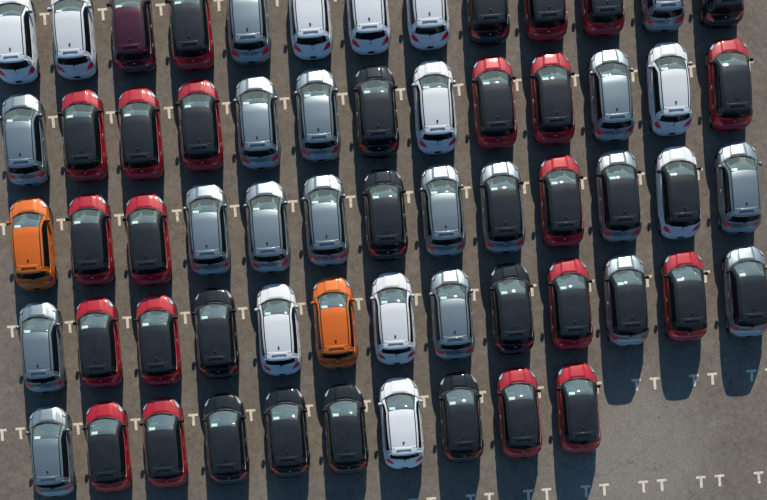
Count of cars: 62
